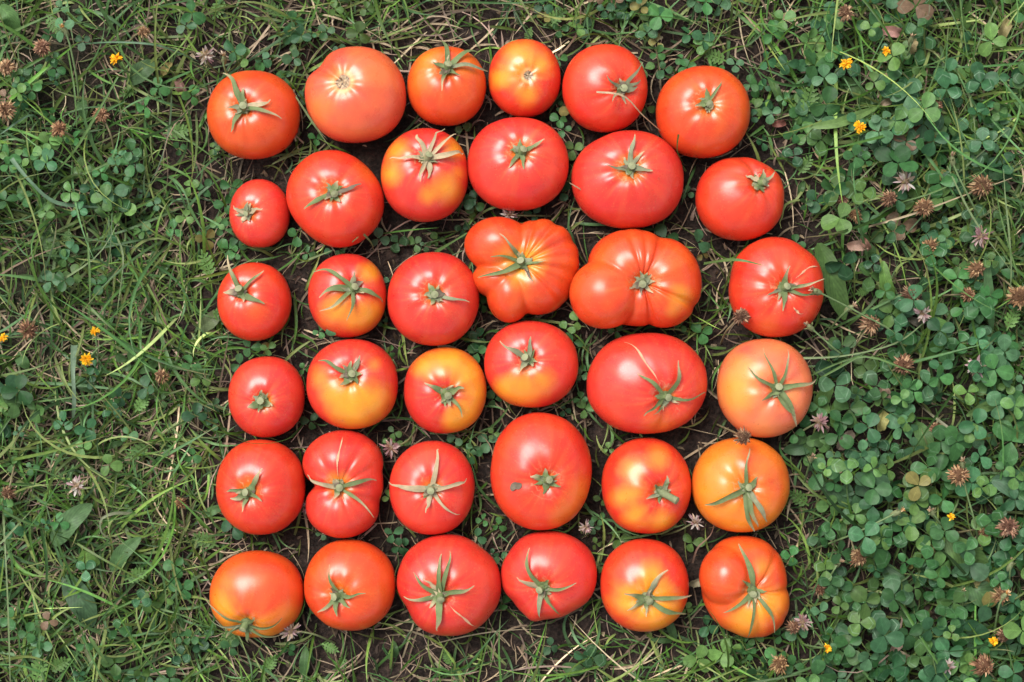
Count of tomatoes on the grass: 36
